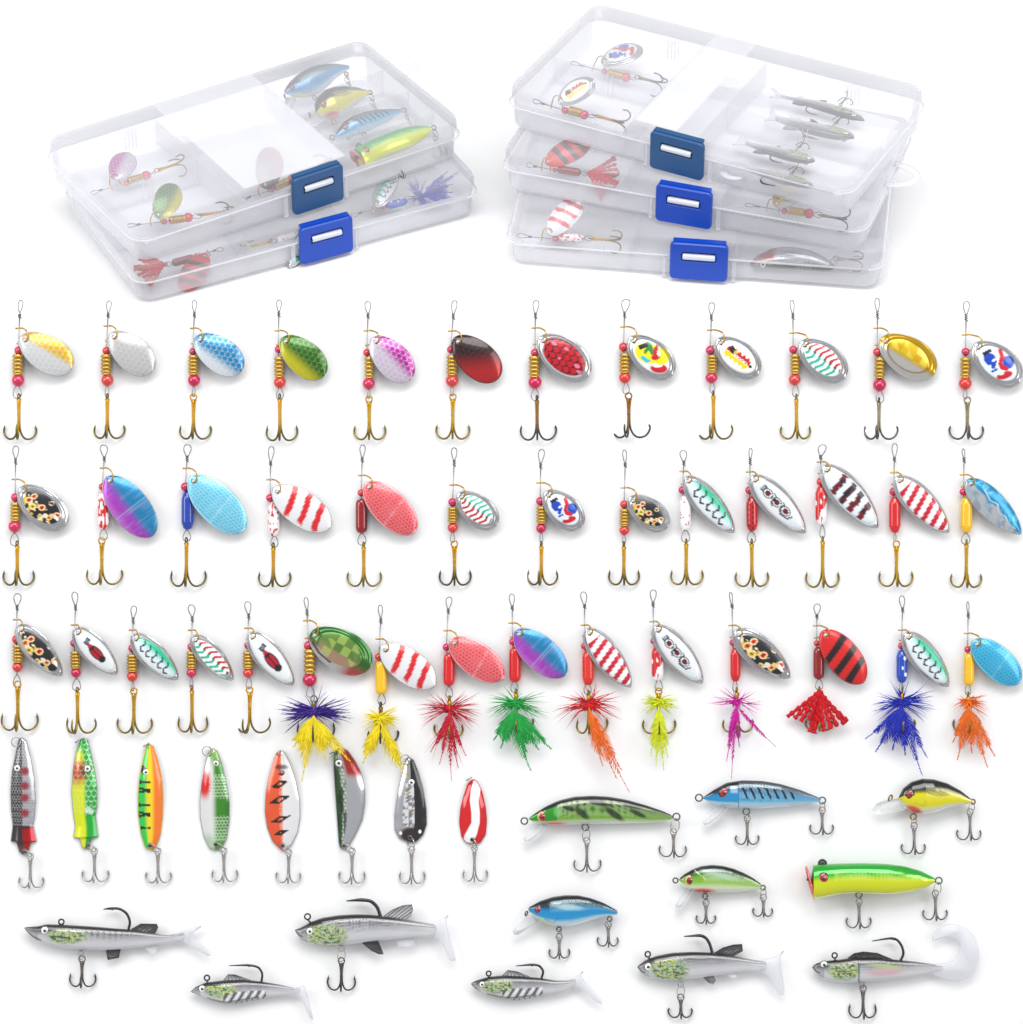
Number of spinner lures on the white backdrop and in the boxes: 51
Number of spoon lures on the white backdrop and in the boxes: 9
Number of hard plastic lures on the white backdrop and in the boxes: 10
